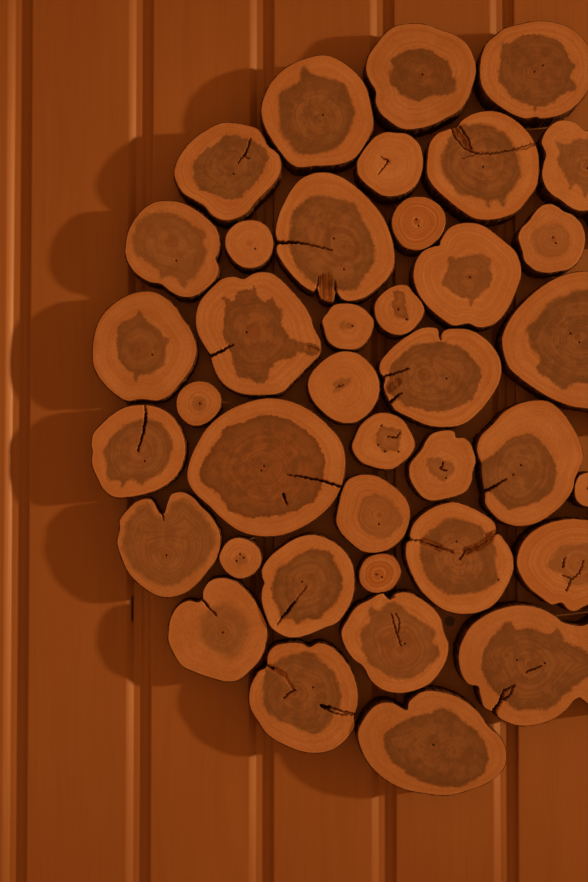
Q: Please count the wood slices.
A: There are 39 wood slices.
